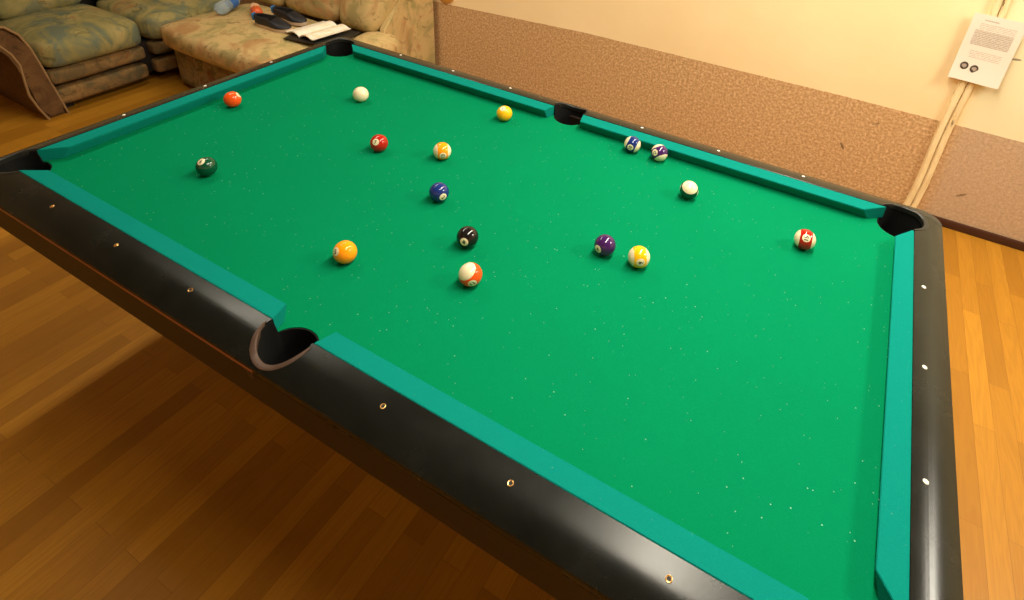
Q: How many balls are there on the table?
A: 16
